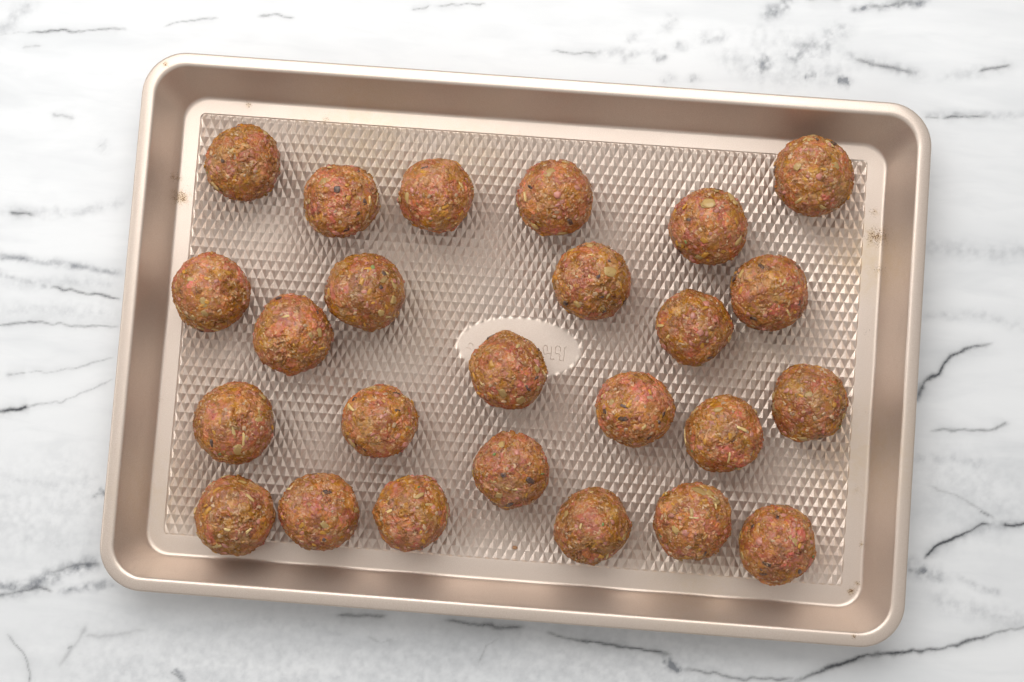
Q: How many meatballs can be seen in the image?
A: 25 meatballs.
